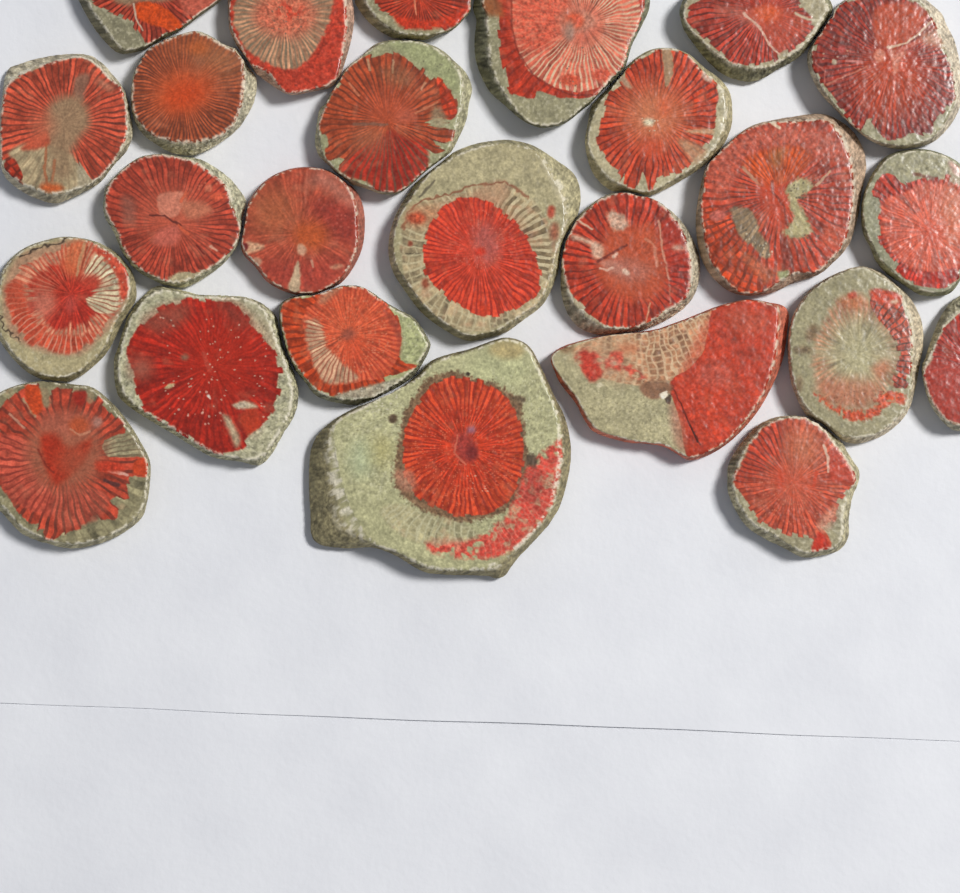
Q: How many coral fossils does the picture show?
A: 25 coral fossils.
